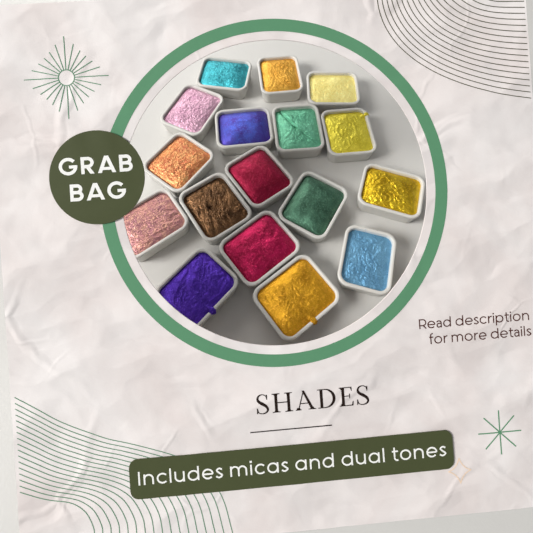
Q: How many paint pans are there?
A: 17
